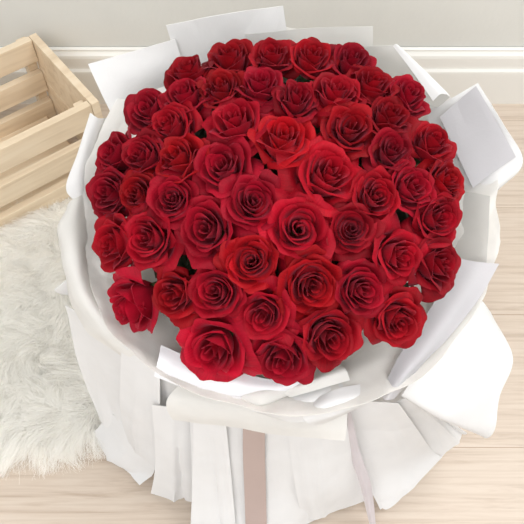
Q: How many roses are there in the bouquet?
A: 51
